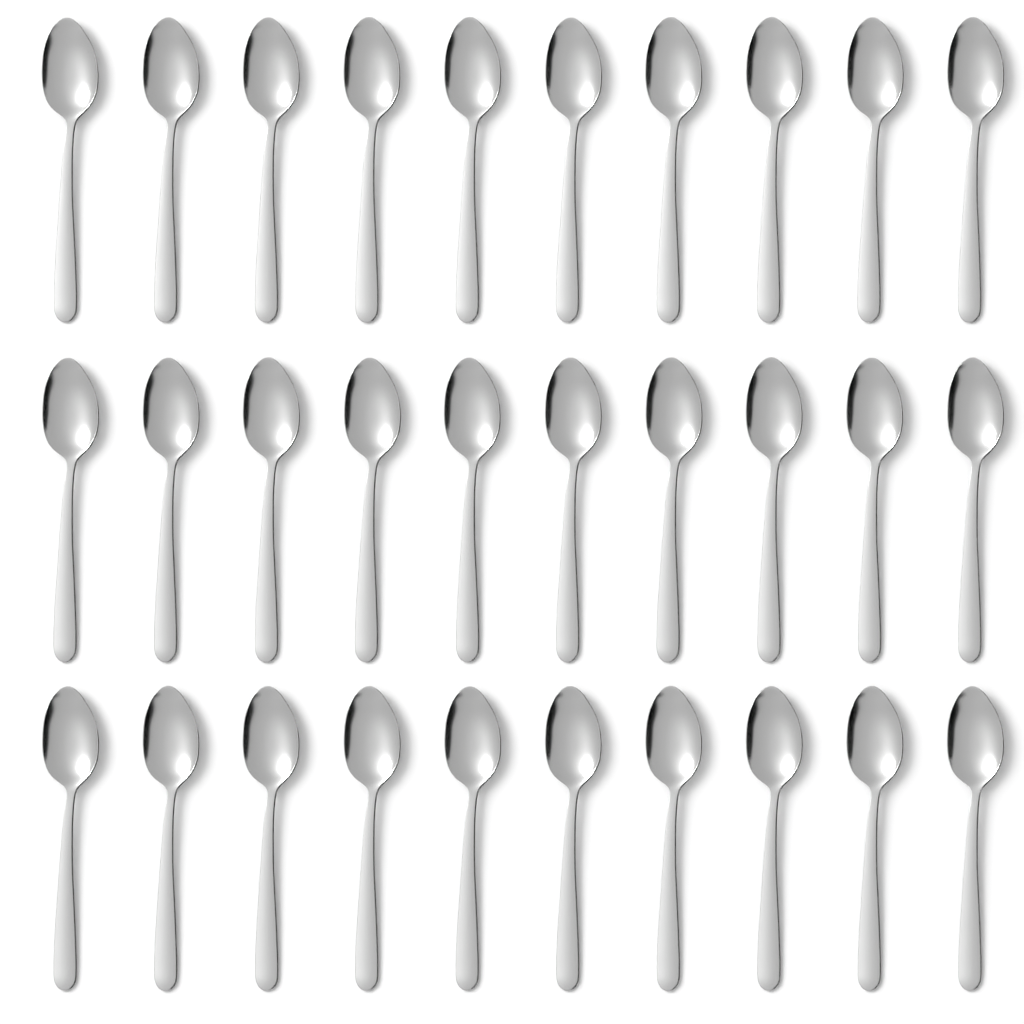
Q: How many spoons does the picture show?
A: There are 30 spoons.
